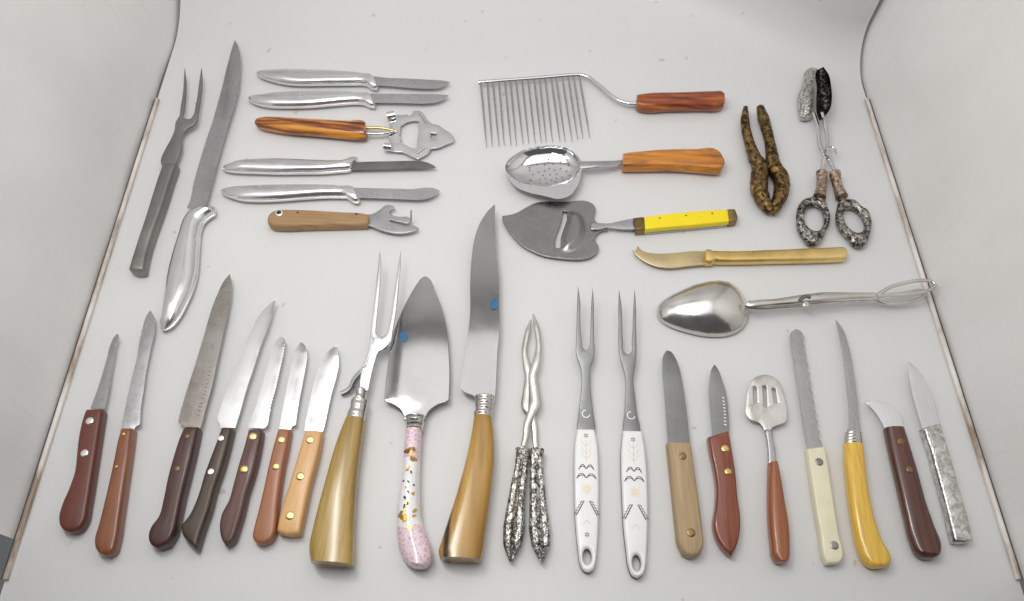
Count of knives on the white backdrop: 20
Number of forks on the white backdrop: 4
